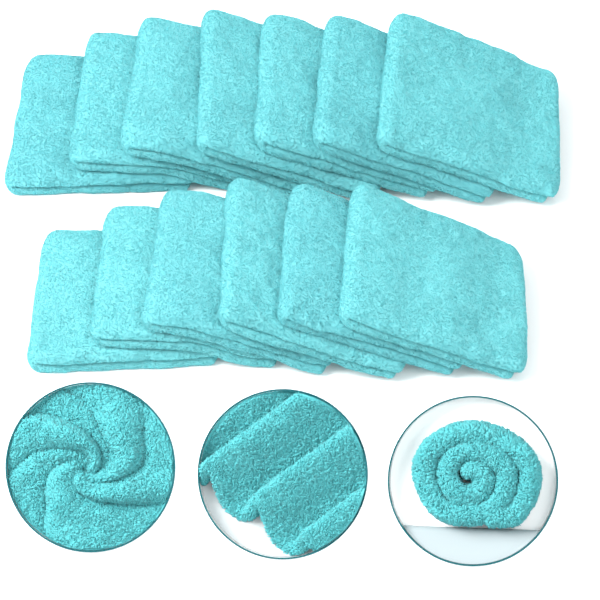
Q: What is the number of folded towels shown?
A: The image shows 13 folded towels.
